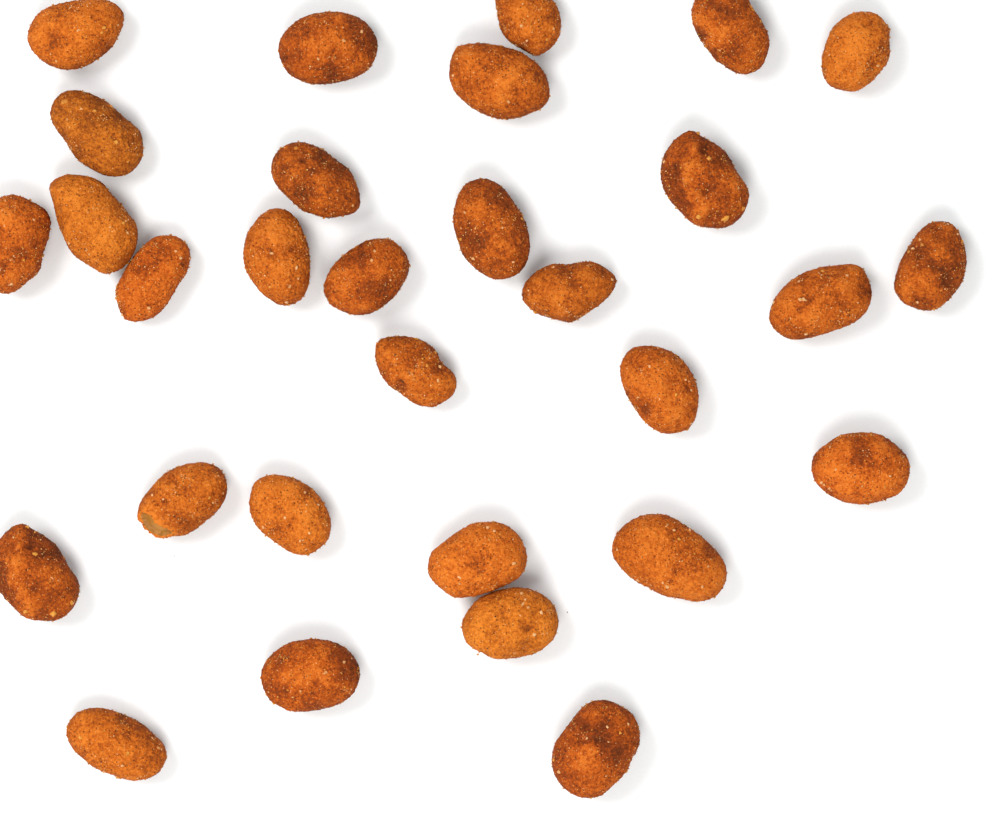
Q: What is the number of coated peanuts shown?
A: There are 30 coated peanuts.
